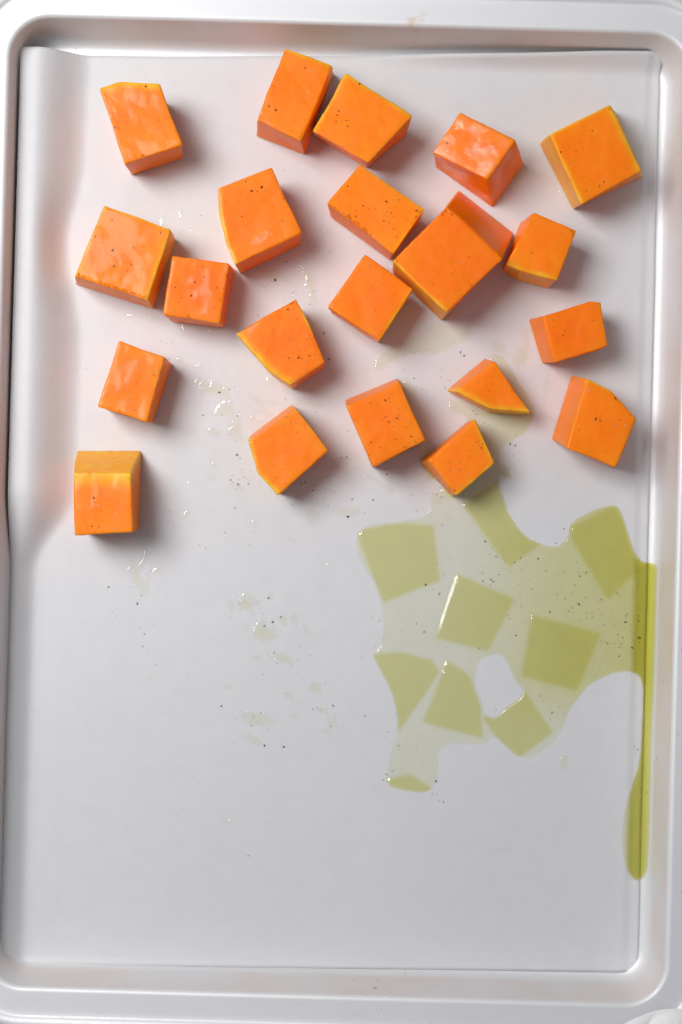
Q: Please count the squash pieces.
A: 21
